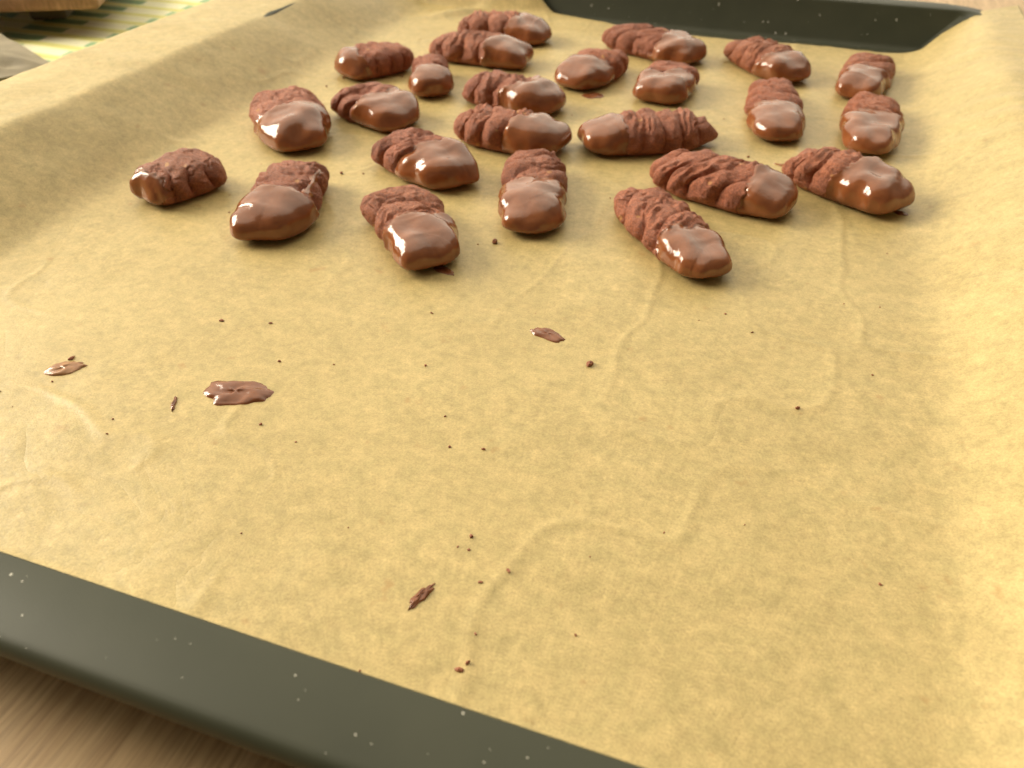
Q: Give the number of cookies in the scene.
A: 24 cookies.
